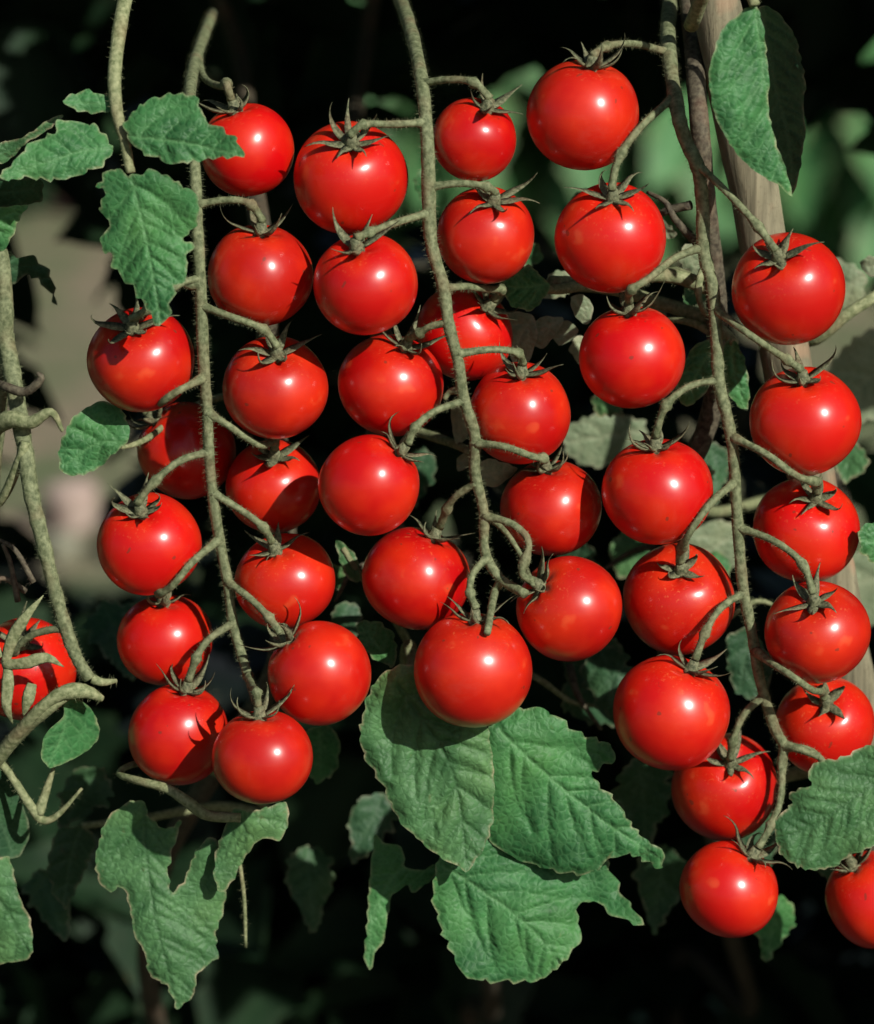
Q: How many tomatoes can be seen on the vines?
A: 39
